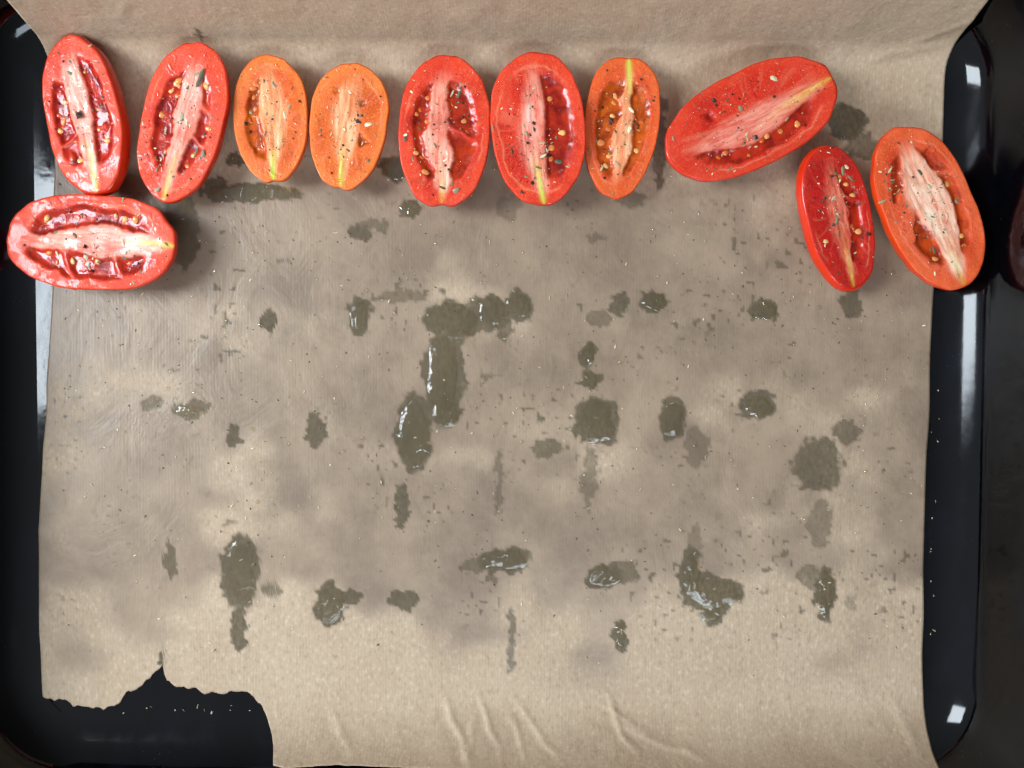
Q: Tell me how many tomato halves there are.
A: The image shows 11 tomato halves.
